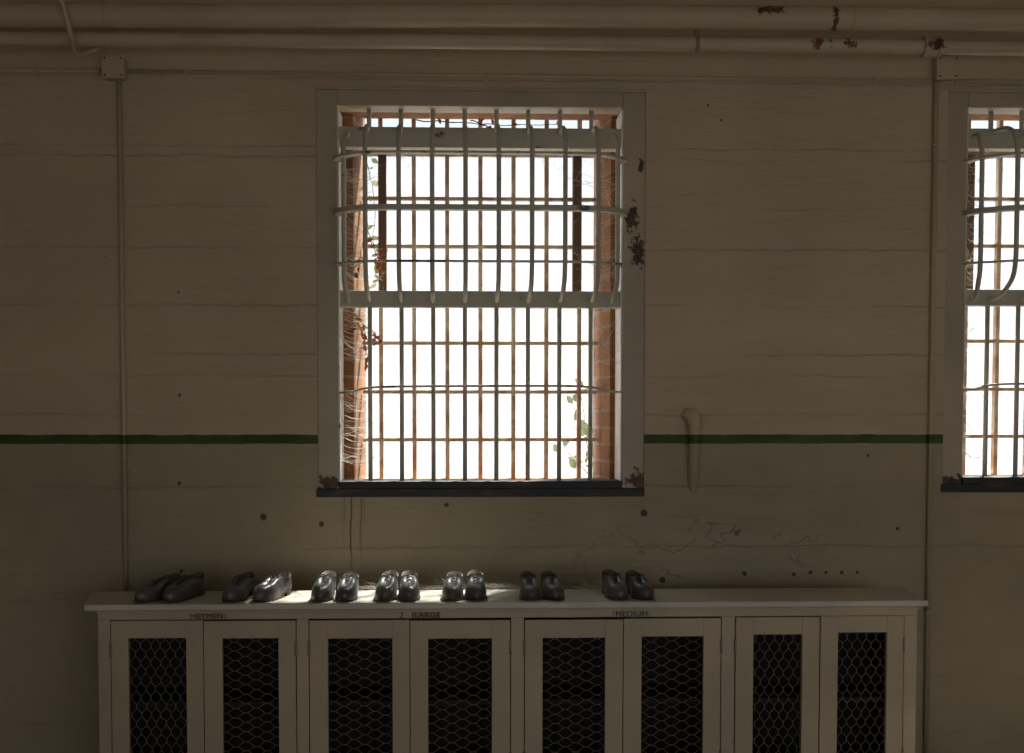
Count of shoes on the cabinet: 14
